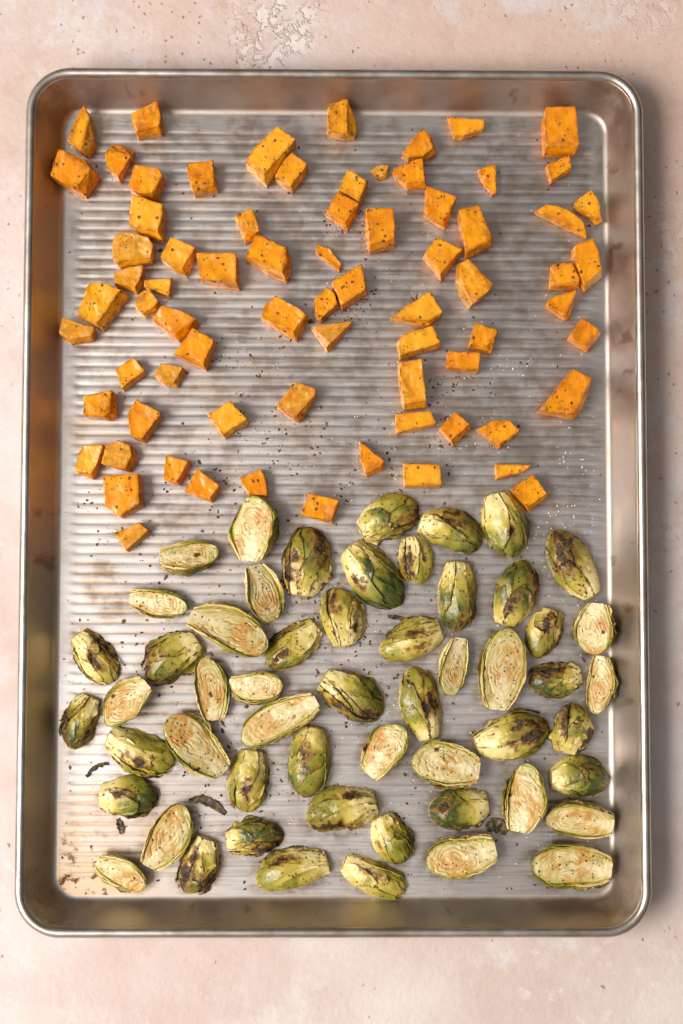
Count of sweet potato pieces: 74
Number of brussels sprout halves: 55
